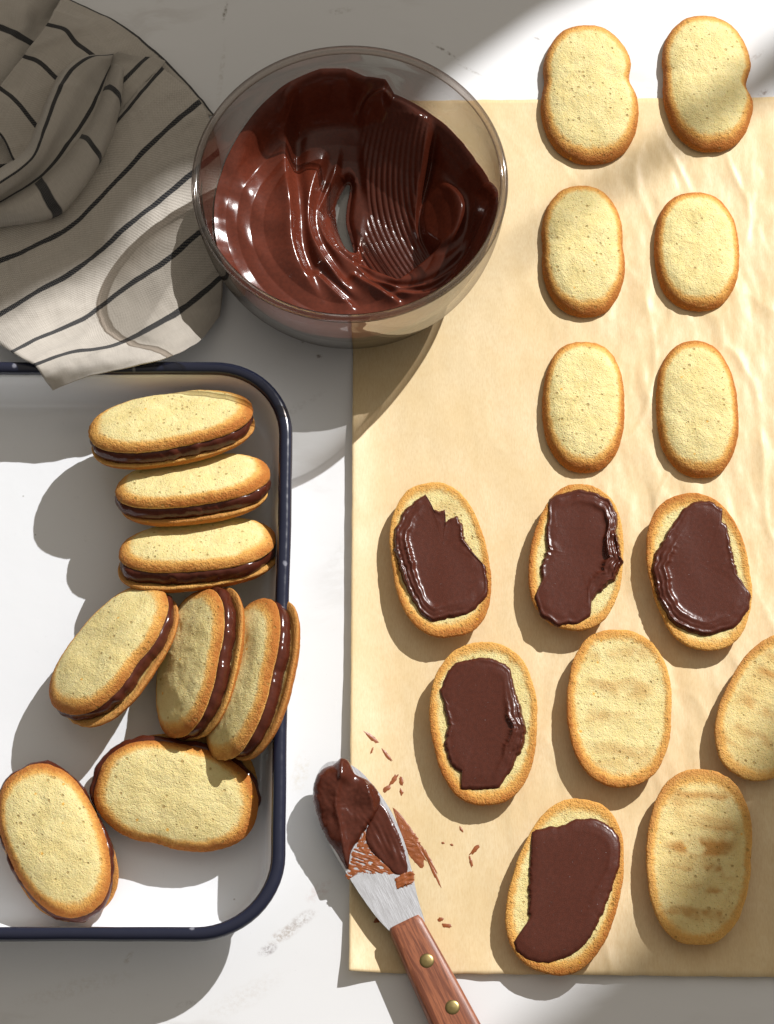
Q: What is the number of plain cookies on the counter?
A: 9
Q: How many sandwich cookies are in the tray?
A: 8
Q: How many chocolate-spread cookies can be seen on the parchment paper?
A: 5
